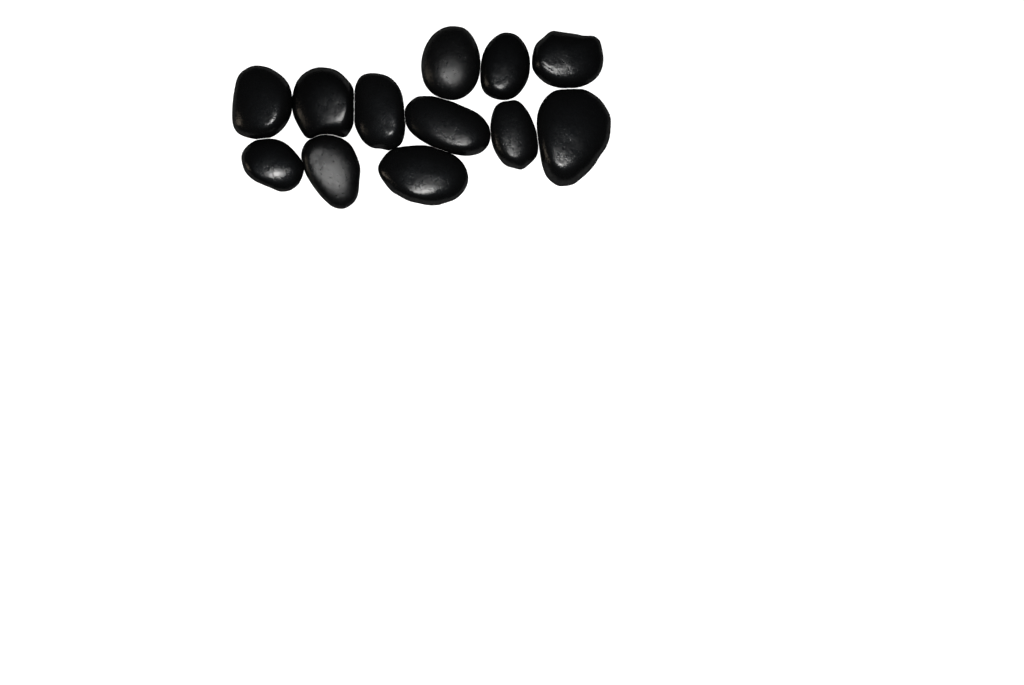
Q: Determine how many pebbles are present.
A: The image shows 12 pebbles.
